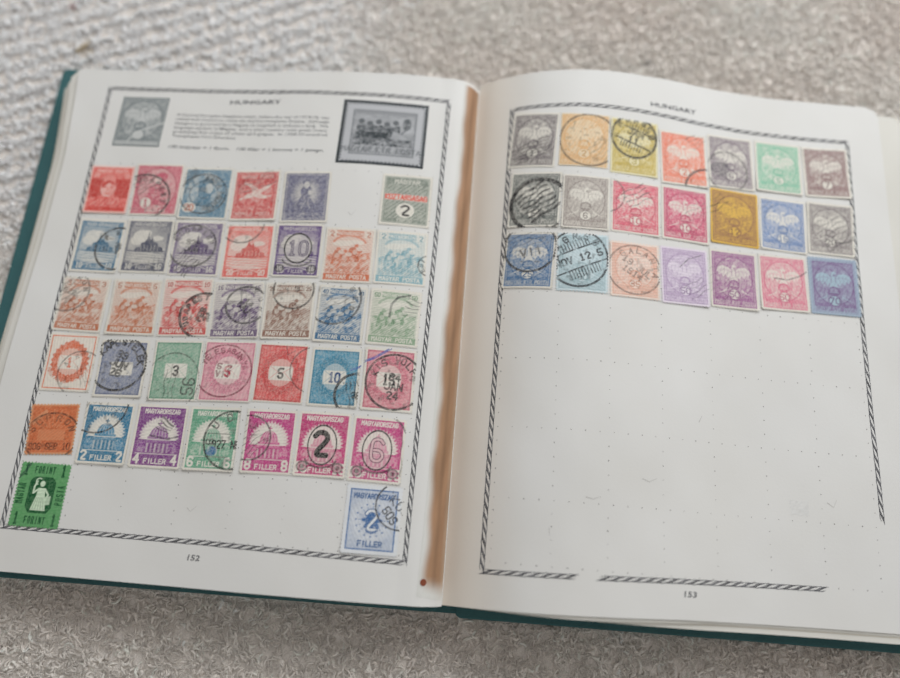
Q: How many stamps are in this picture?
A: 57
